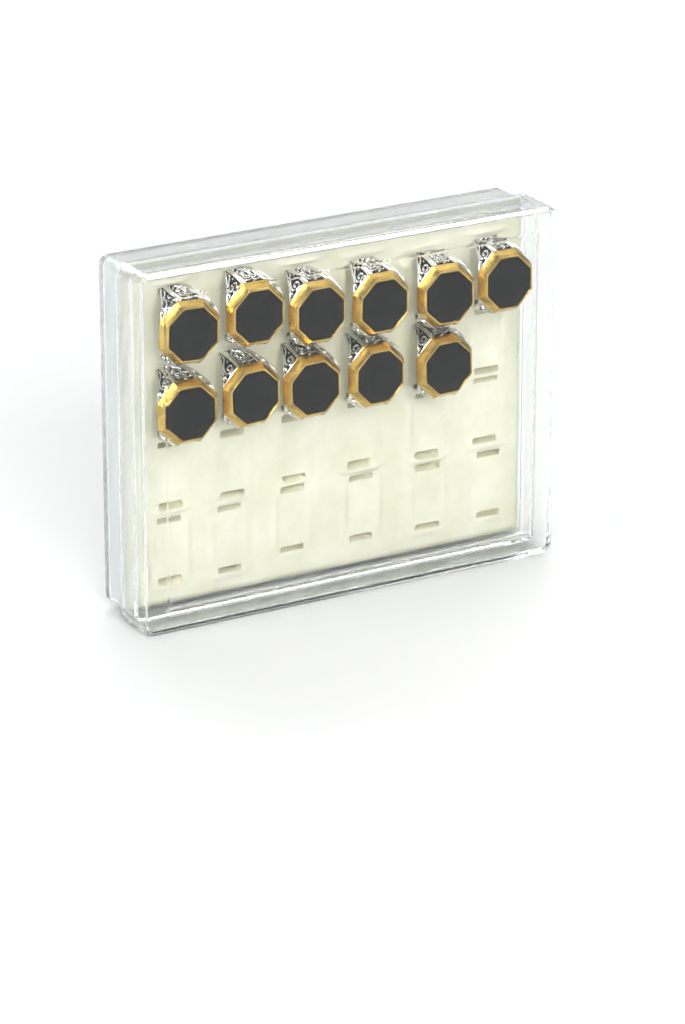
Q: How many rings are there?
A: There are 11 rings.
